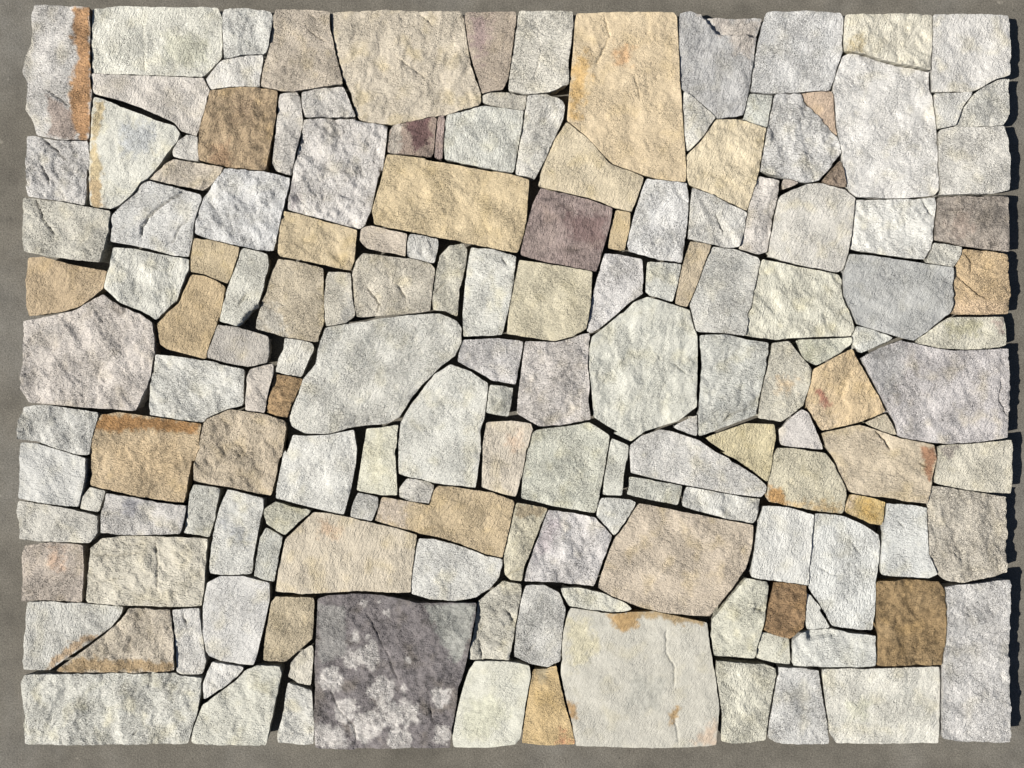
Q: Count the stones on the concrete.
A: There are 161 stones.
